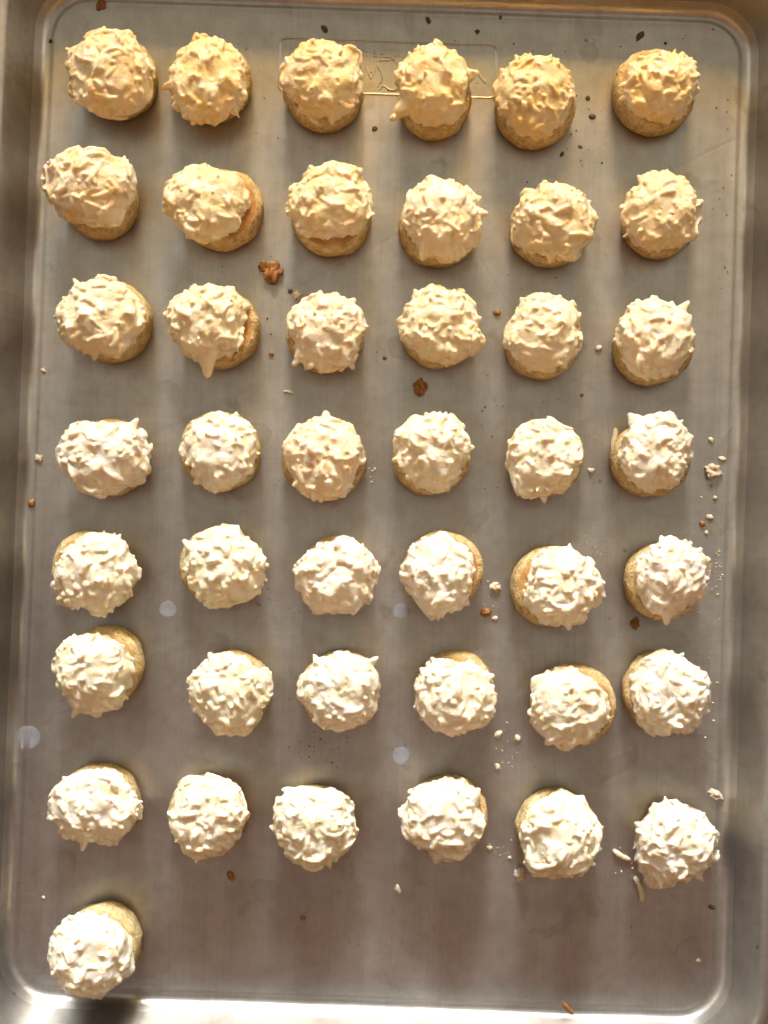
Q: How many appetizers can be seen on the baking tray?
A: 43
